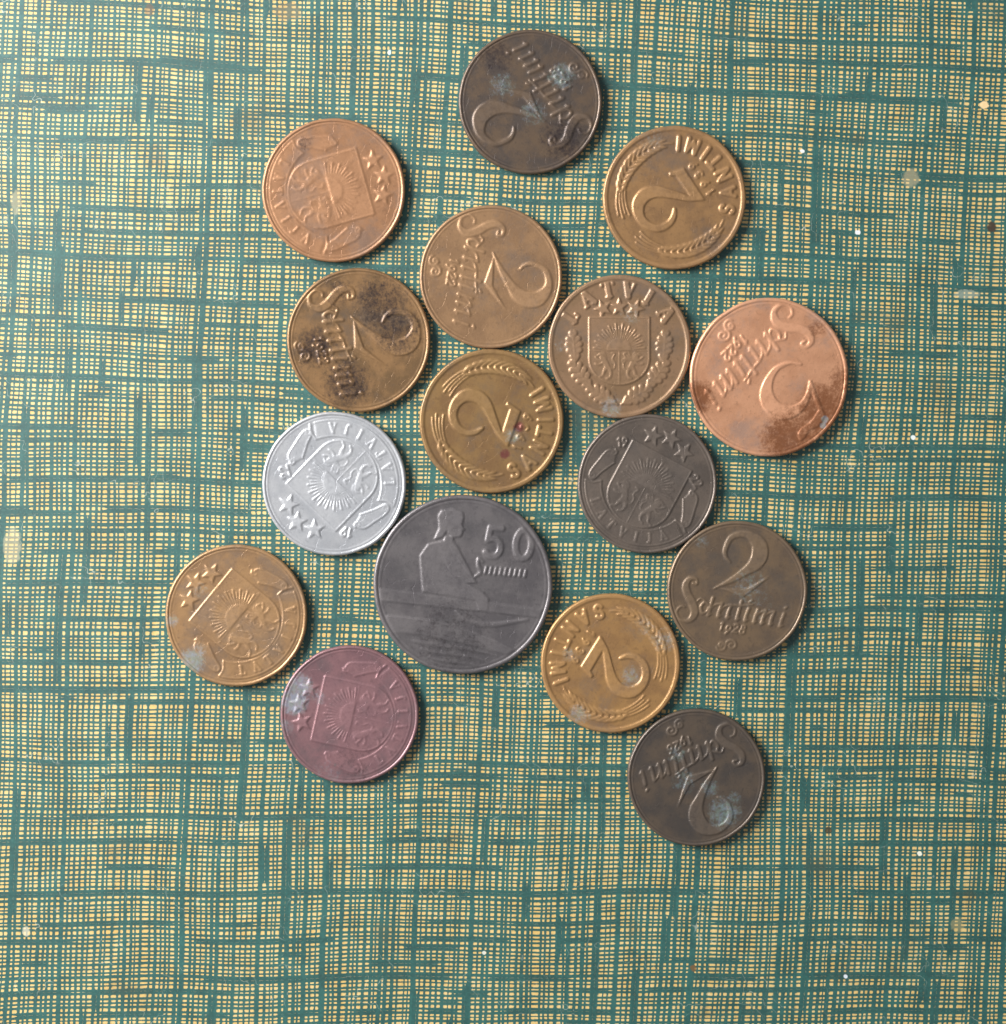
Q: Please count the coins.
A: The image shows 16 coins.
